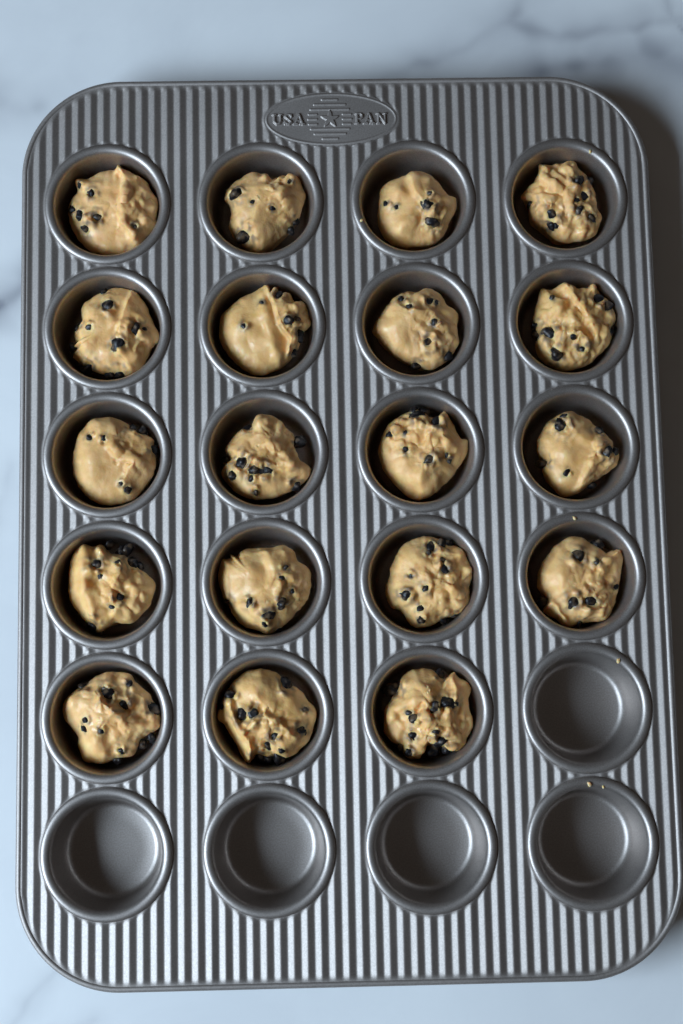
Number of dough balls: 19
